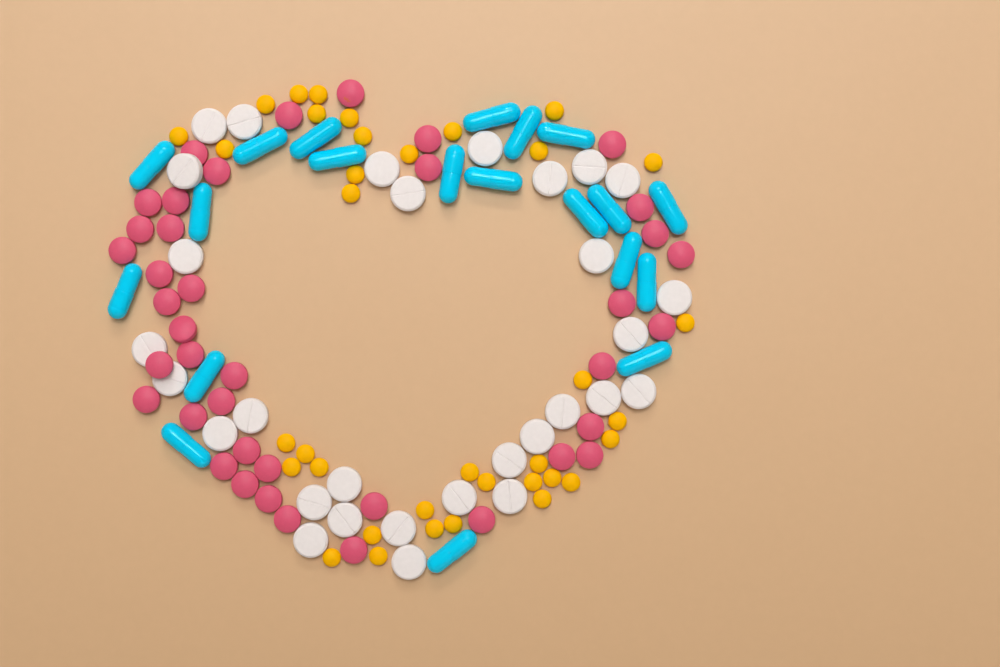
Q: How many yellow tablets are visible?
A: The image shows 36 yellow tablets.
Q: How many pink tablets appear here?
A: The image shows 40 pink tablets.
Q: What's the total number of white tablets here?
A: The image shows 30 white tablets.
